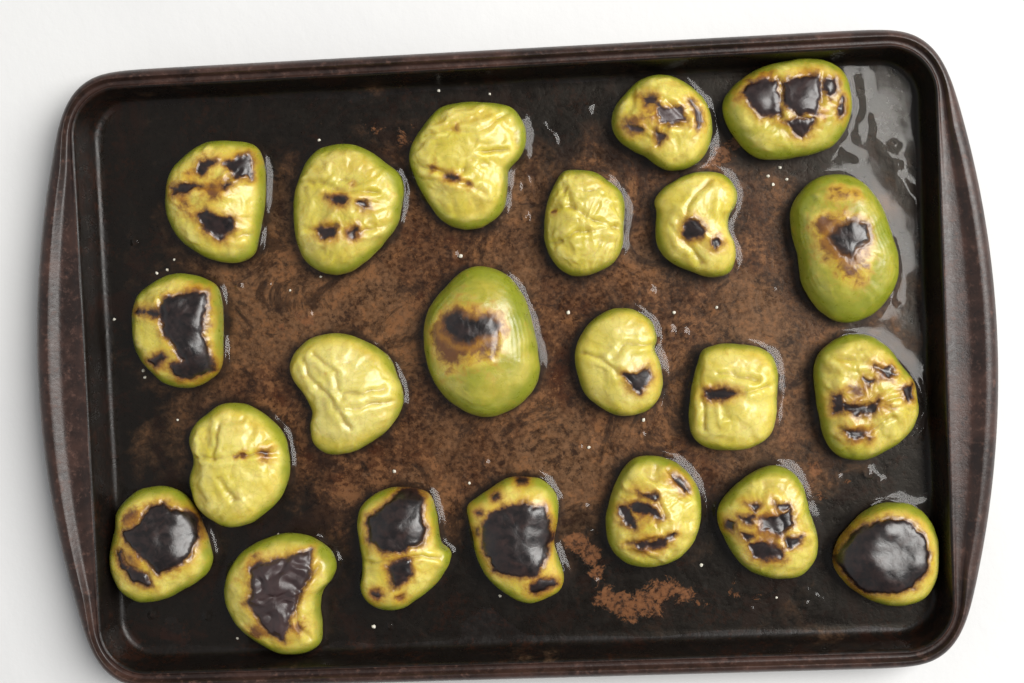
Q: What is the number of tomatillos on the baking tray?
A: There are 22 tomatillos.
